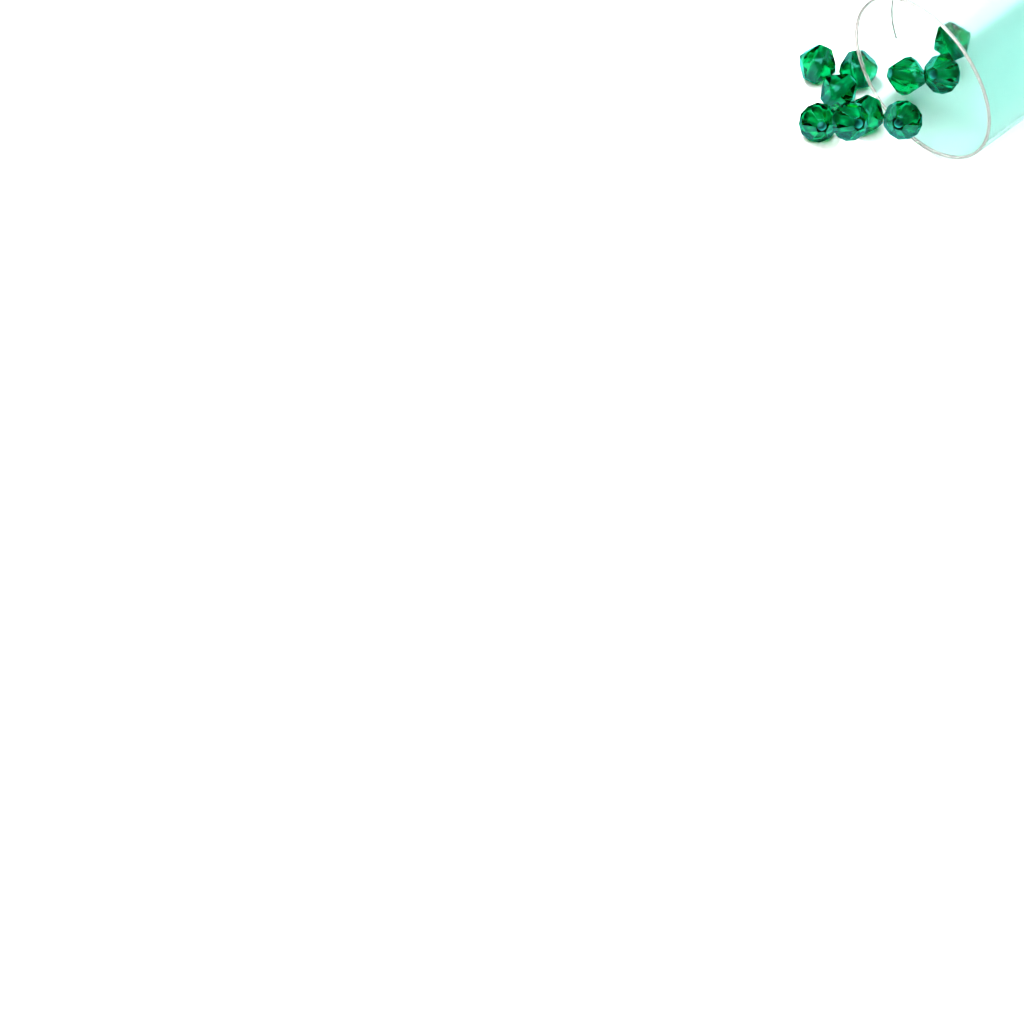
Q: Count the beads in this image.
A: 10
